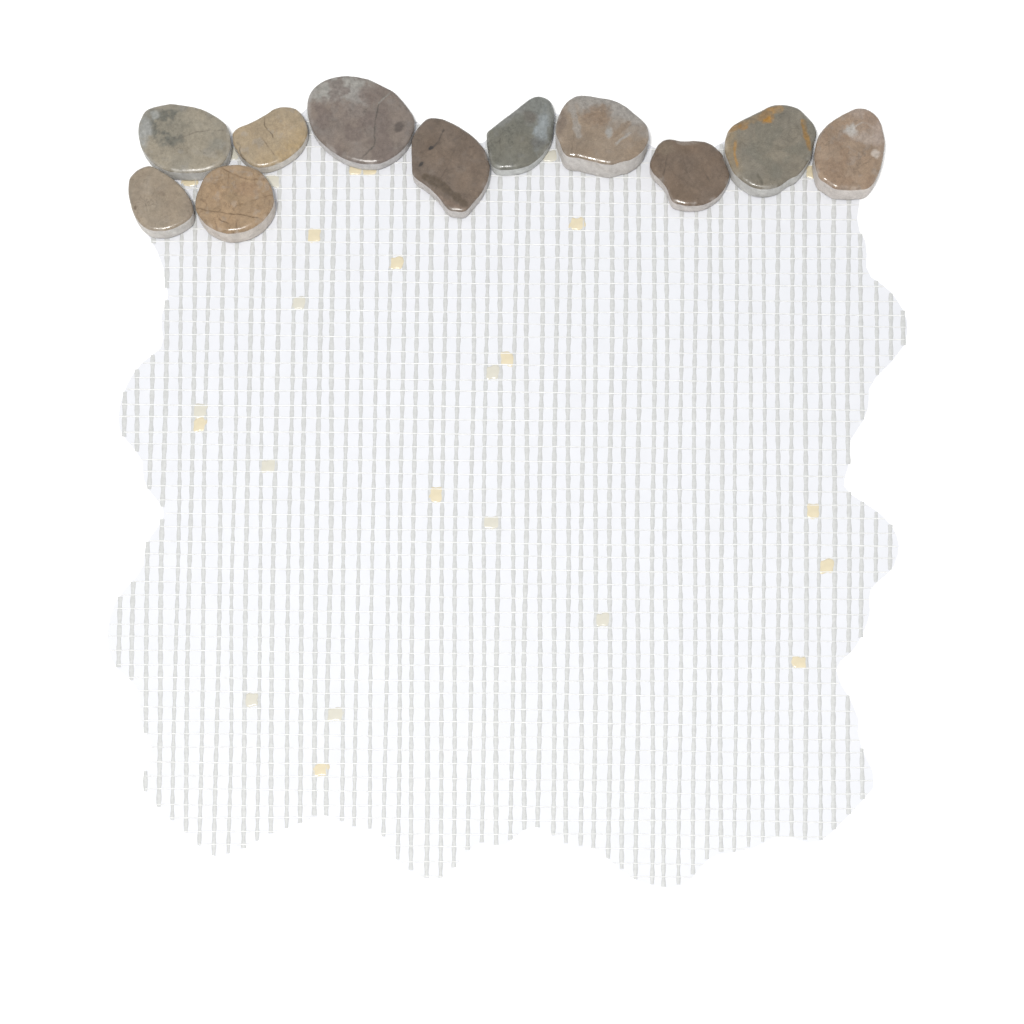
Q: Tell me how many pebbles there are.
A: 11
